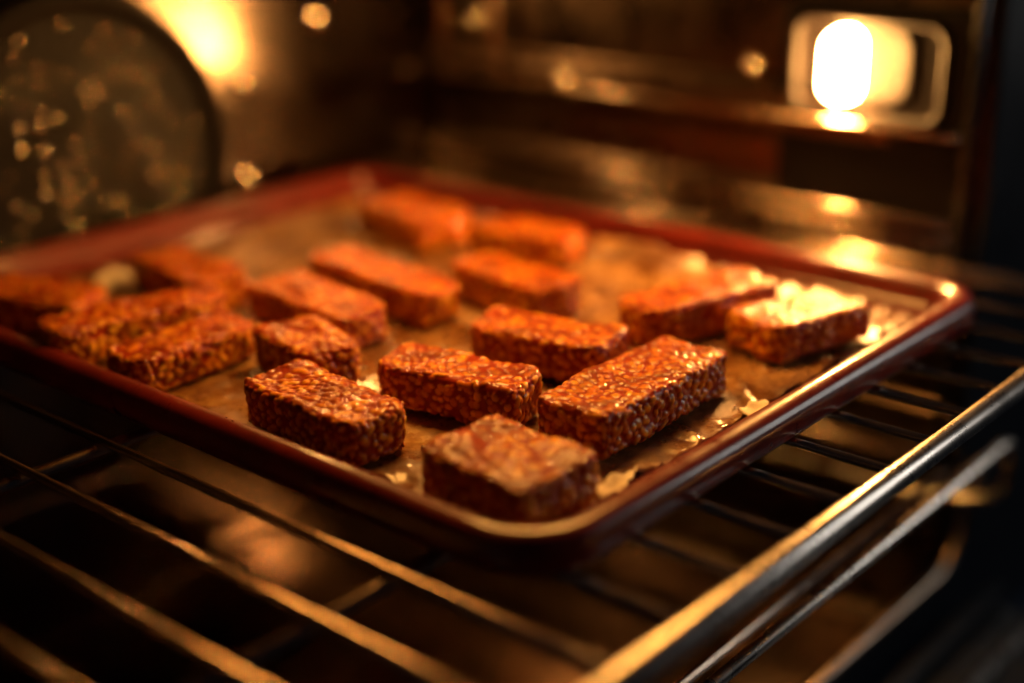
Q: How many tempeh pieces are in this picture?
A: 17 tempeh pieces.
